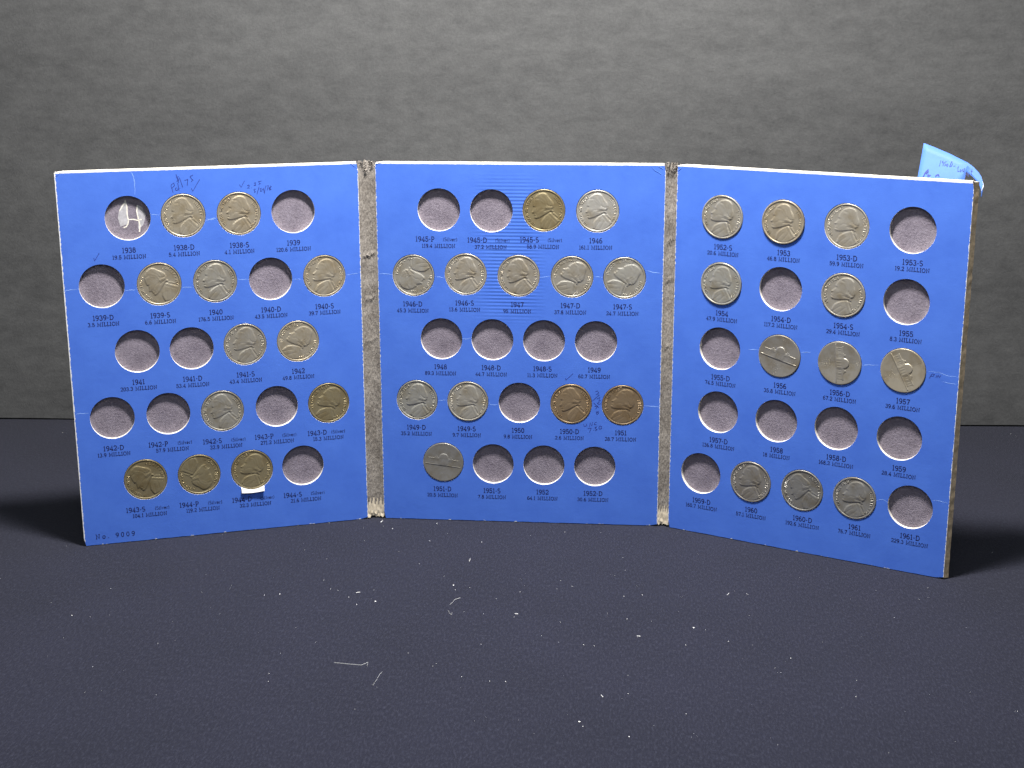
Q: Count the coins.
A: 35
